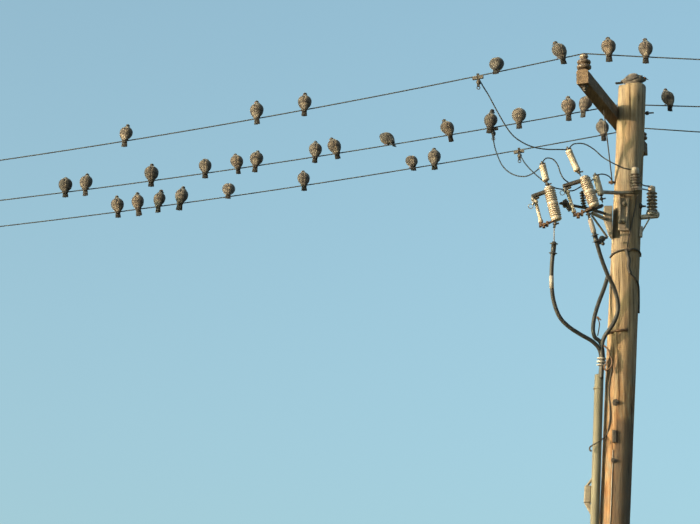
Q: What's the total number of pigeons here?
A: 32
